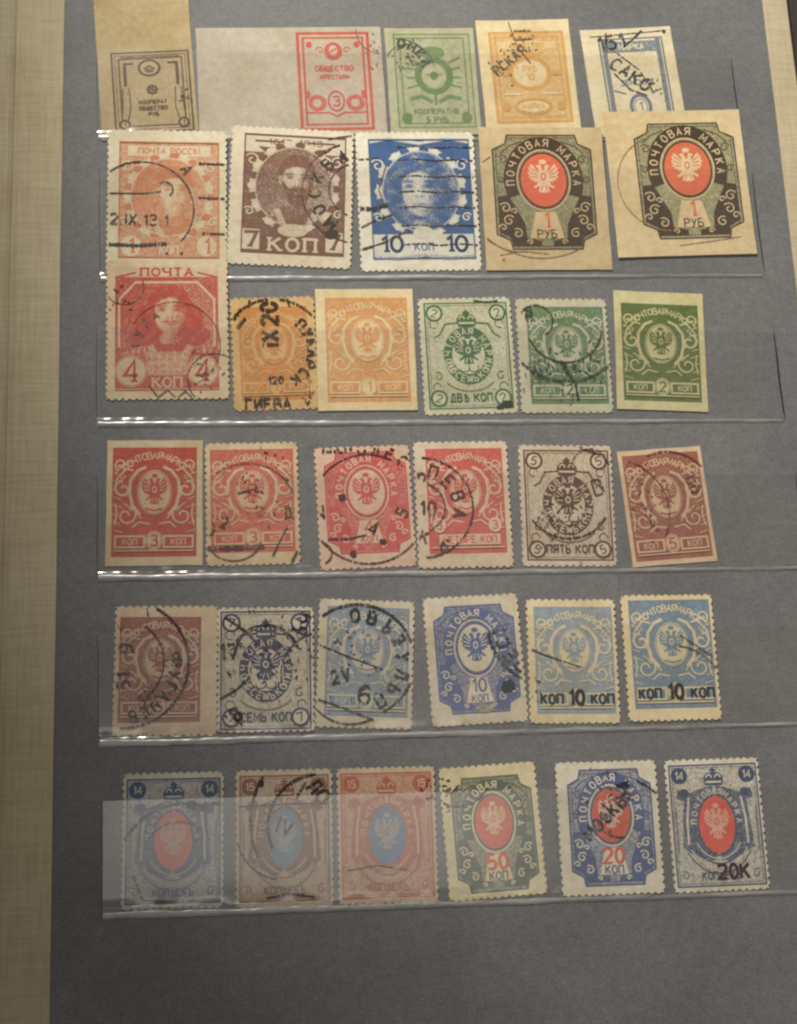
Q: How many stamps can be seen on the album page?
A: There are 34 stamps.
